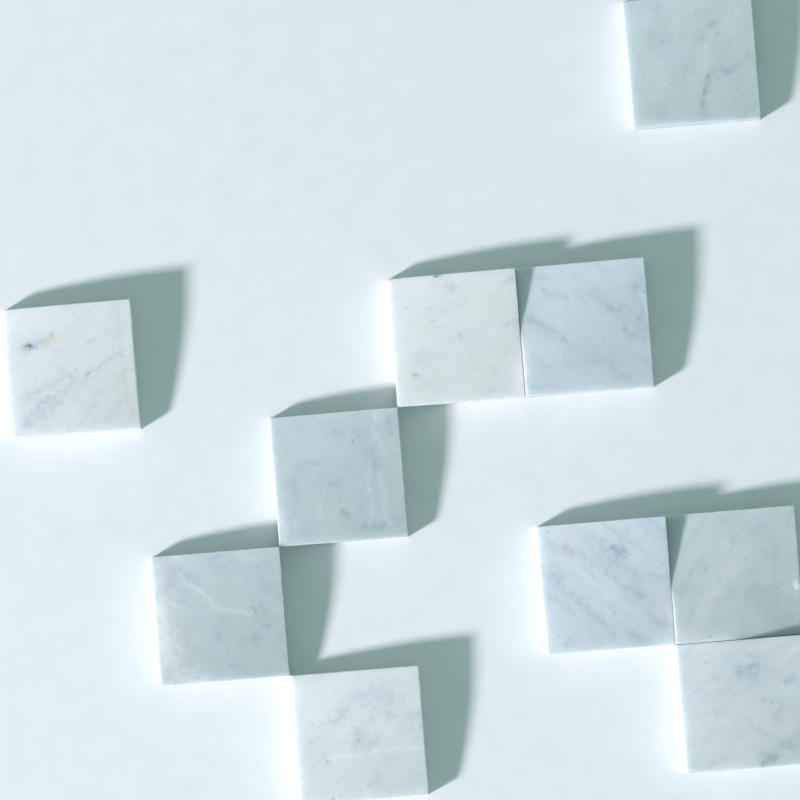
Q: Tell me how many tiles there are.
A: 10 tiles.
